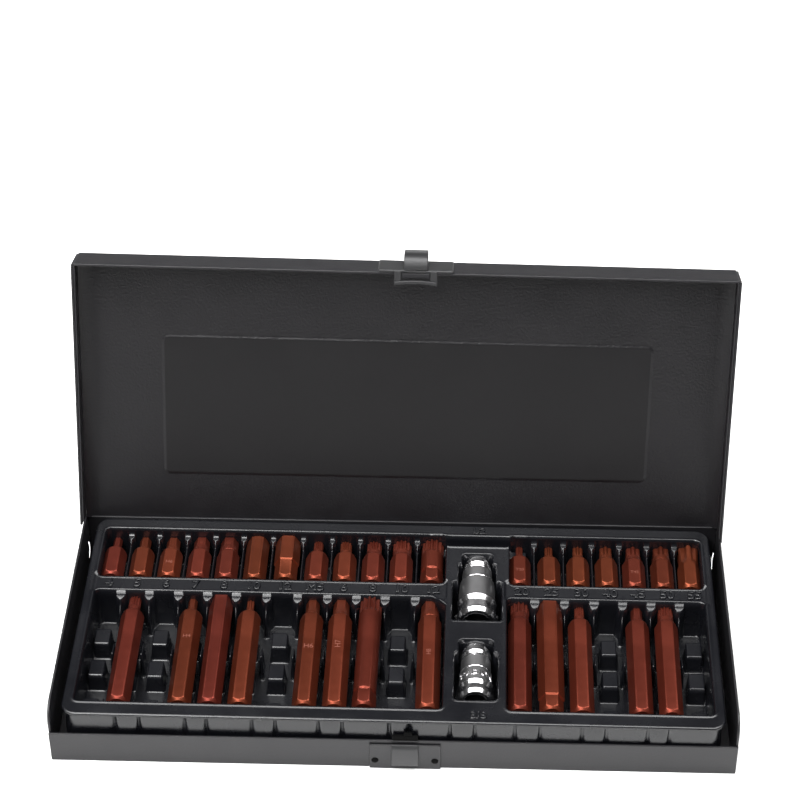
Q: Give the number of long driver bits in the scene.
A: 13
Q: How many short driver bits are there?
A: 19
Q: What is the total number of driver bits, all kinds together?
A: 32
